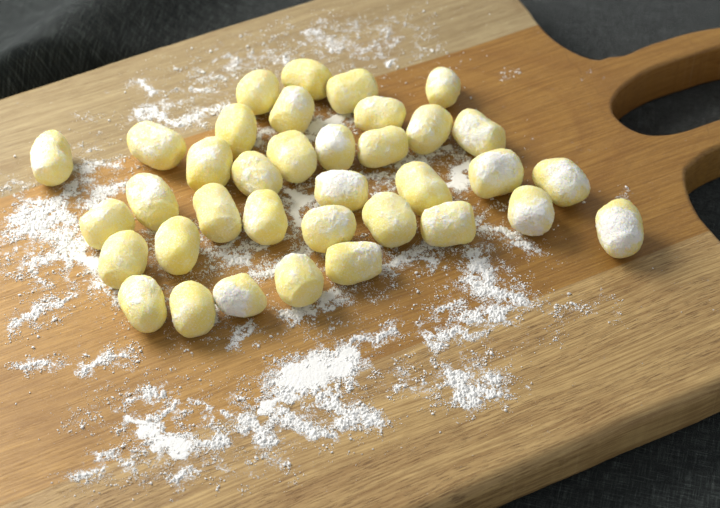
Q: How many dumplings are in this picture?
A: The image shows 36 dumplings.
